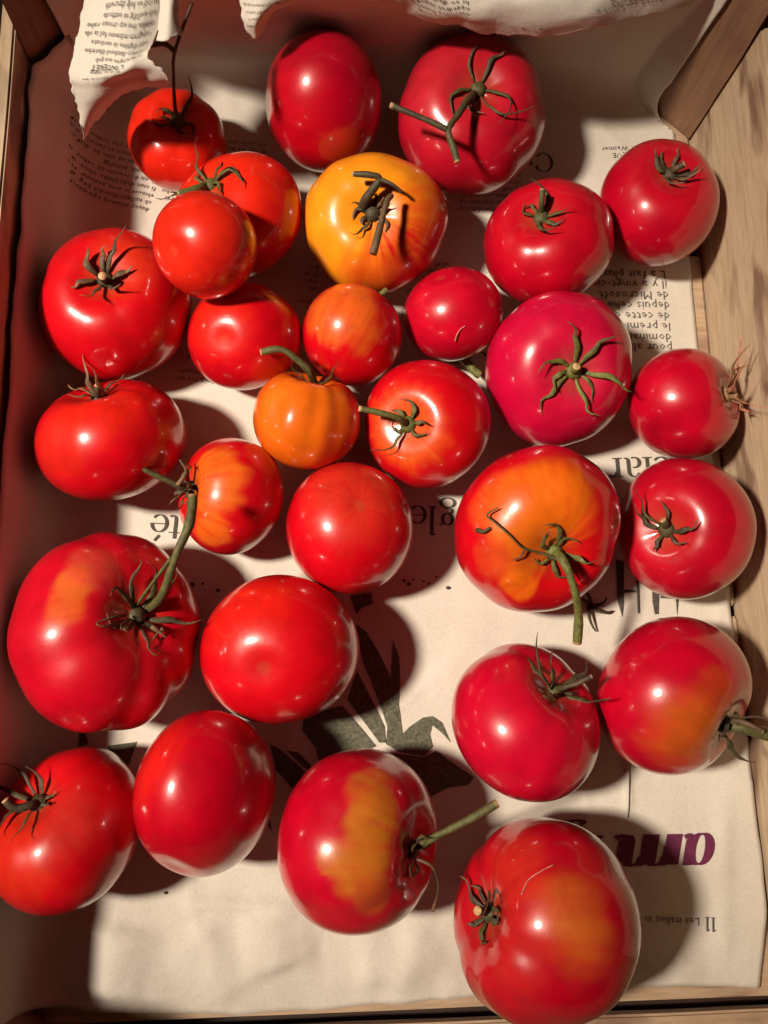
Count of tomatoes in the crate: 29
